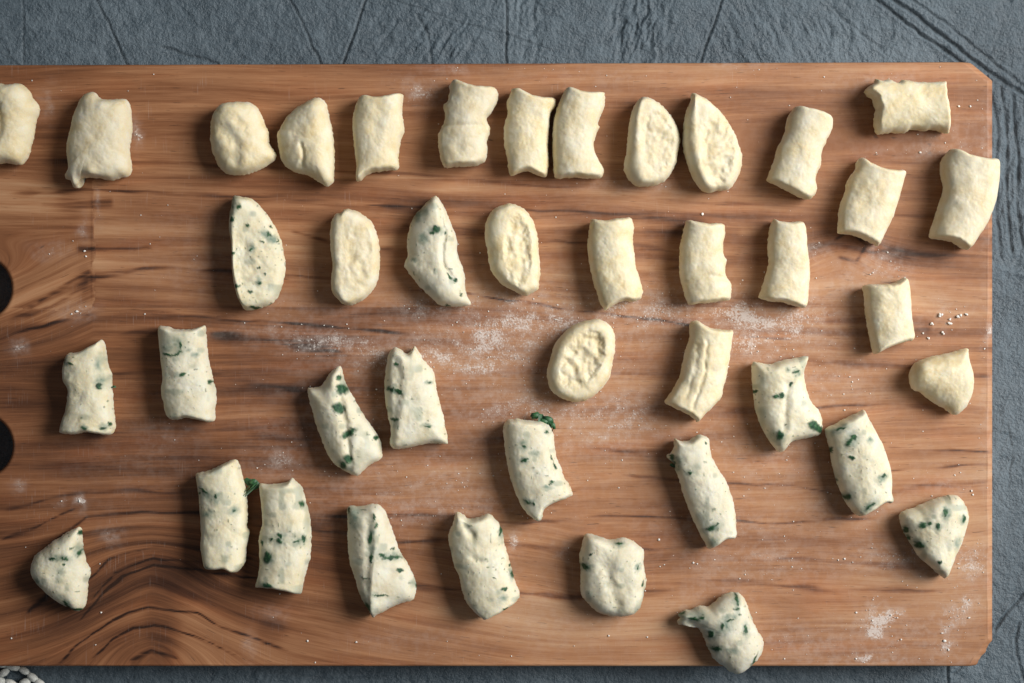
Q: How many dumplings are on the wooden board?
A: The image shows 41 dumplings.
